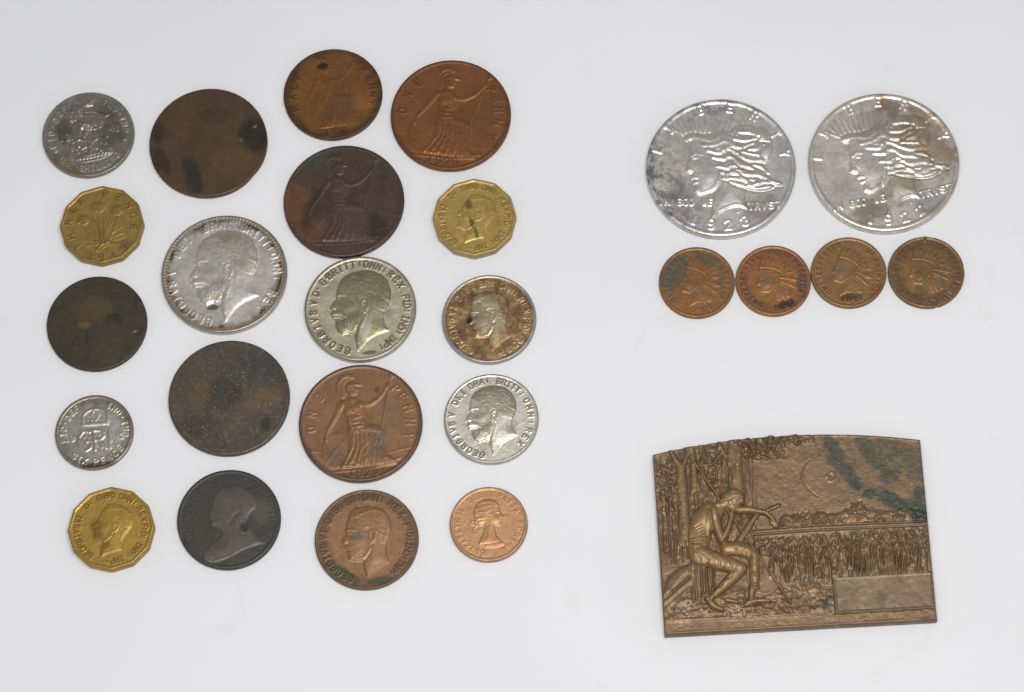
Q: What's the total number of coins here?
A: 25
